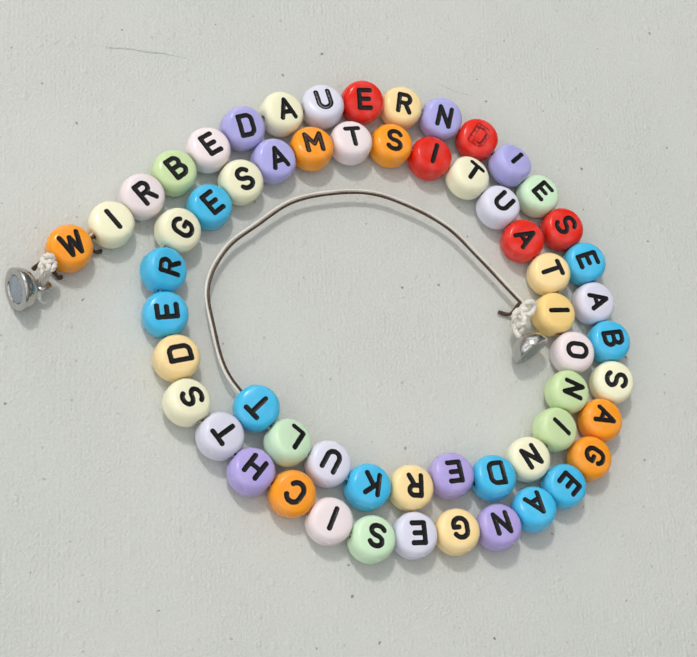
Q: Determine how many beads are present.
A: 59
